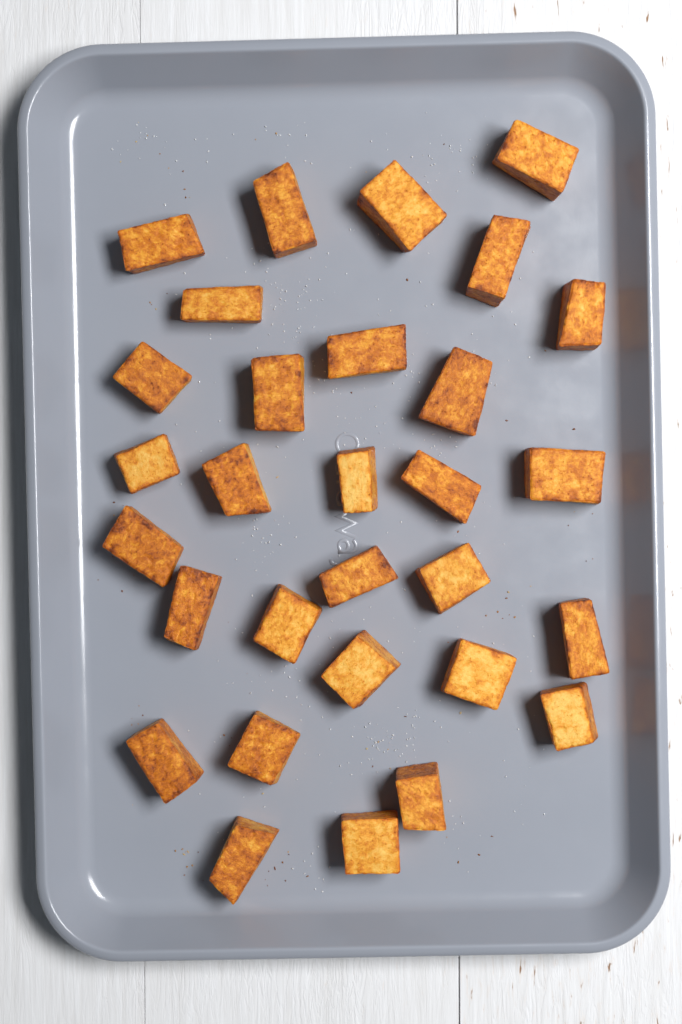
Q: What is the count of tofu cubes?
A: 30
